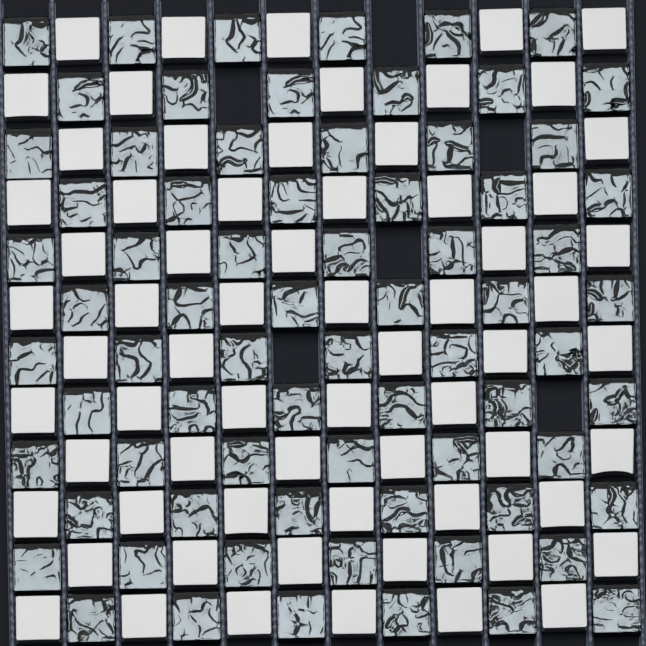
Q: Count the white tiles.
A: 66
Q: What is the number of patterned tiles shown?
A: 72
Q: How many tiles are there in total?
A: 138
